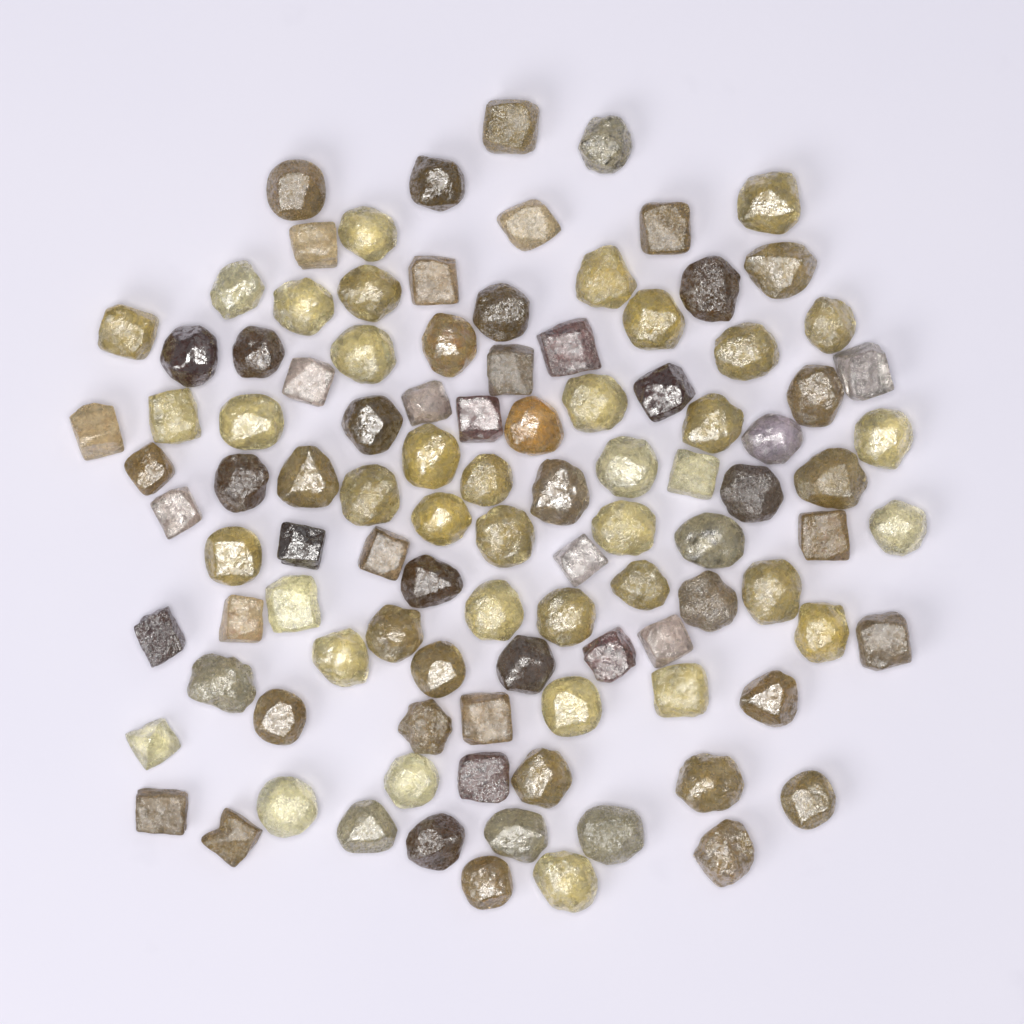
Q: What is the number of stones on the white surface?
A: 104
